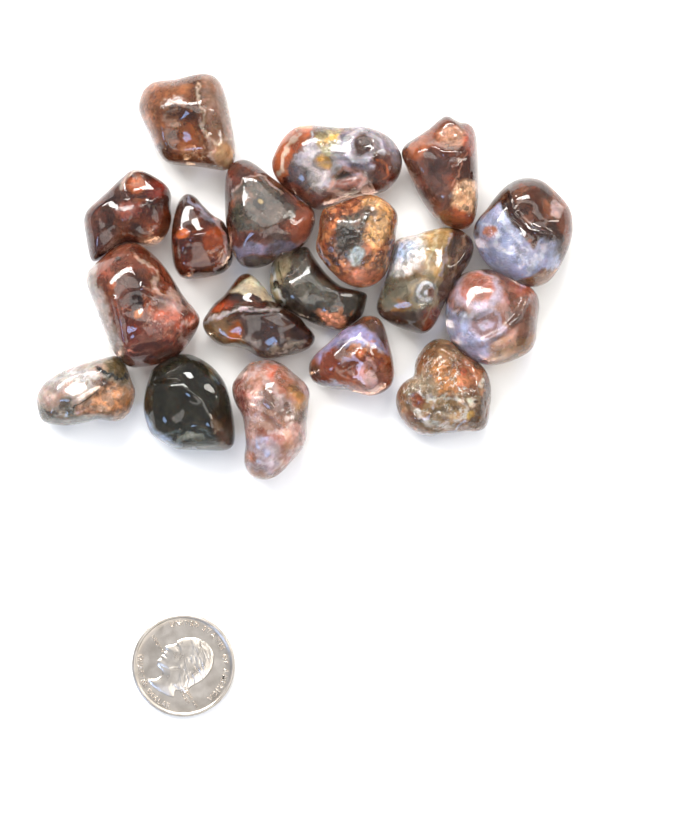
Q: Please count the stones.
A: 18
